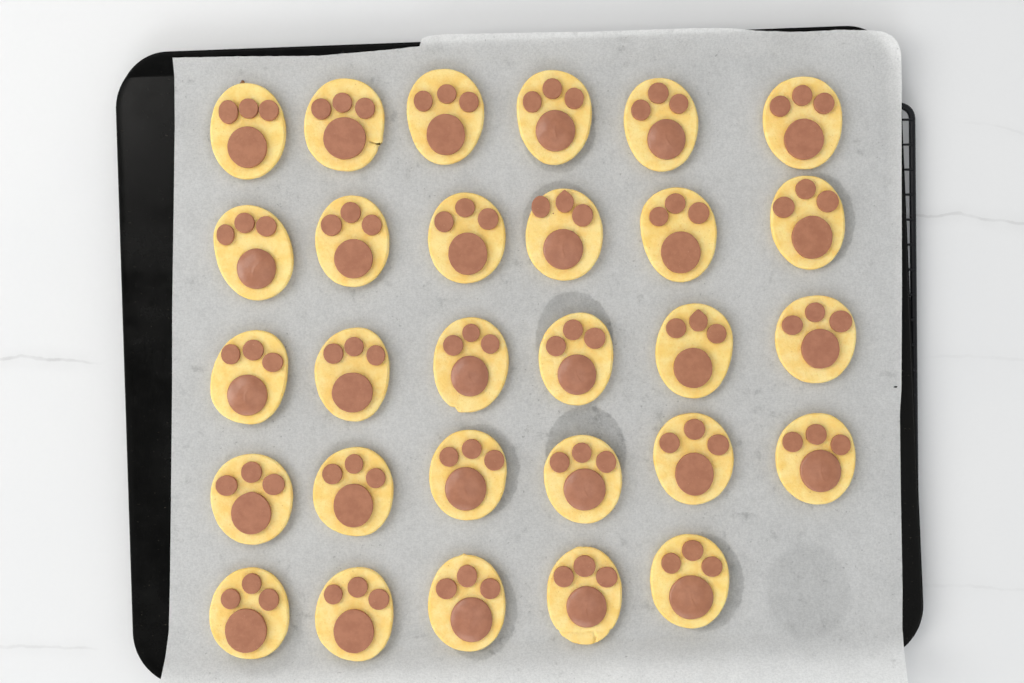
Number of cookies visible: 29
